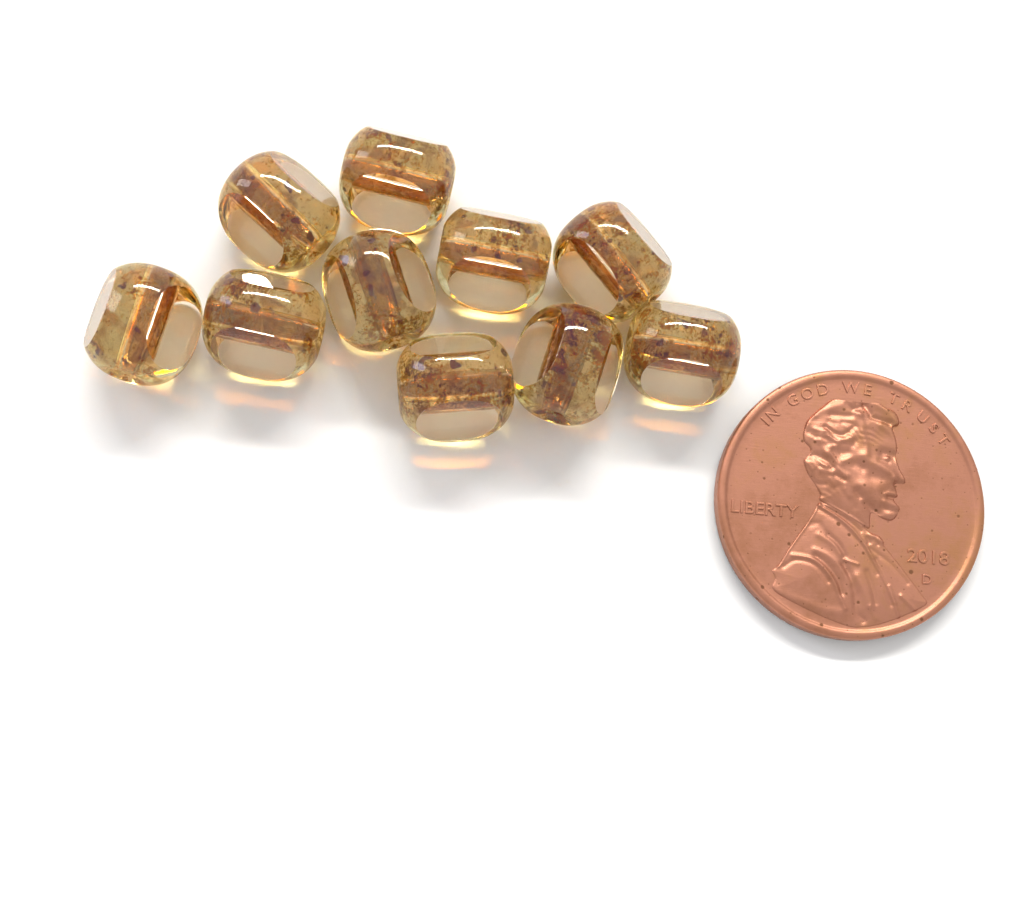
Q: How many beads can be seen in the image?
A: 10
